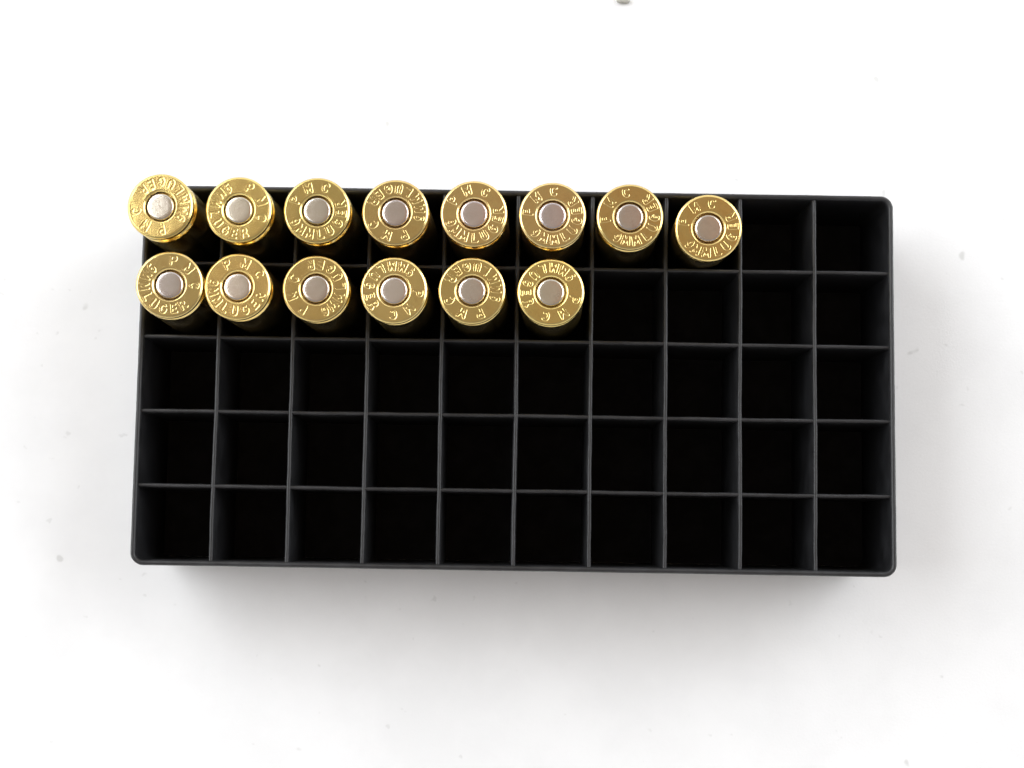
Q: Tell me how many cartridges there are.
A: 14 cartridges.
